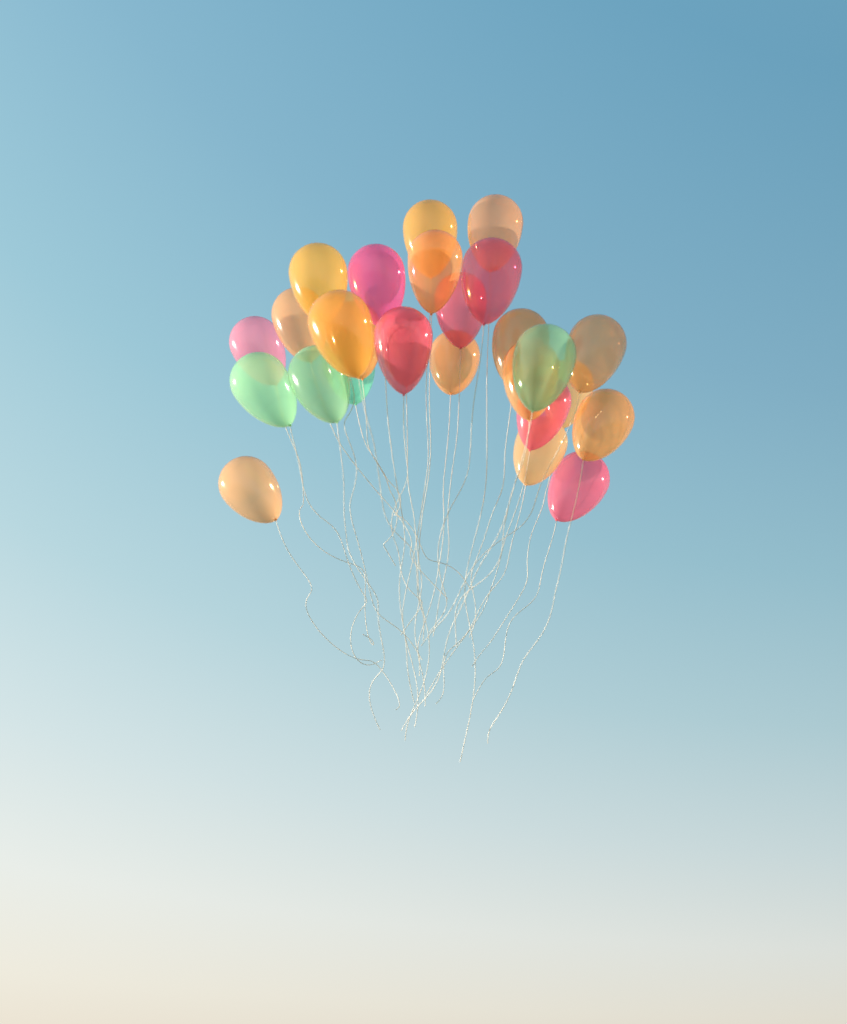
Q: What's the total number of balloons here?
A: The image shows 27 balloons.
